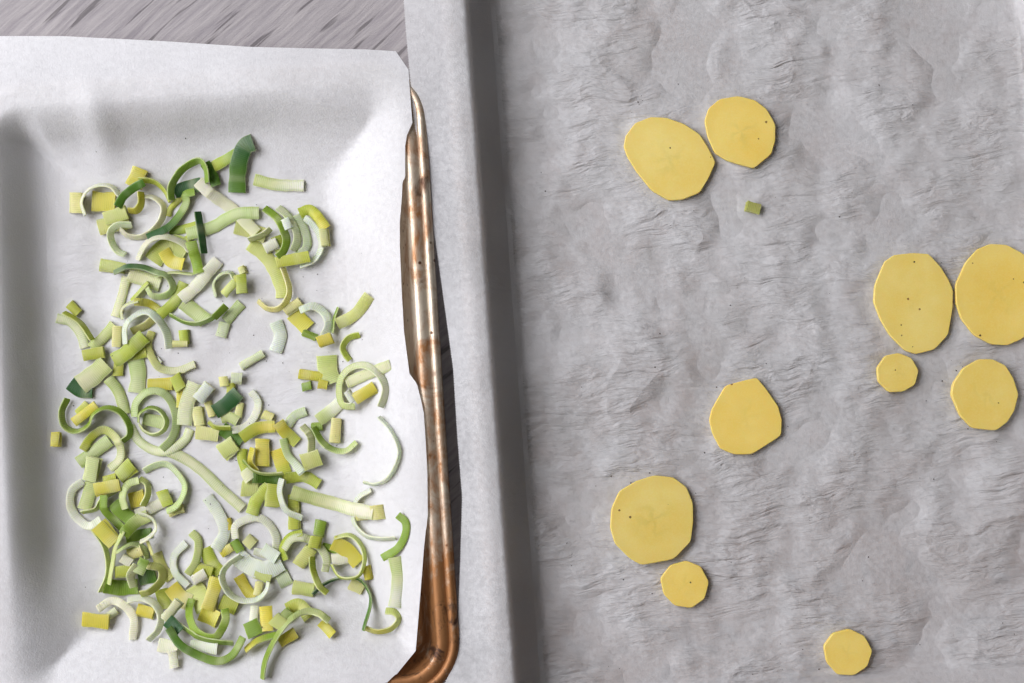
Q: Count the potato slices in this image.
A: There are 10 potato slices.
